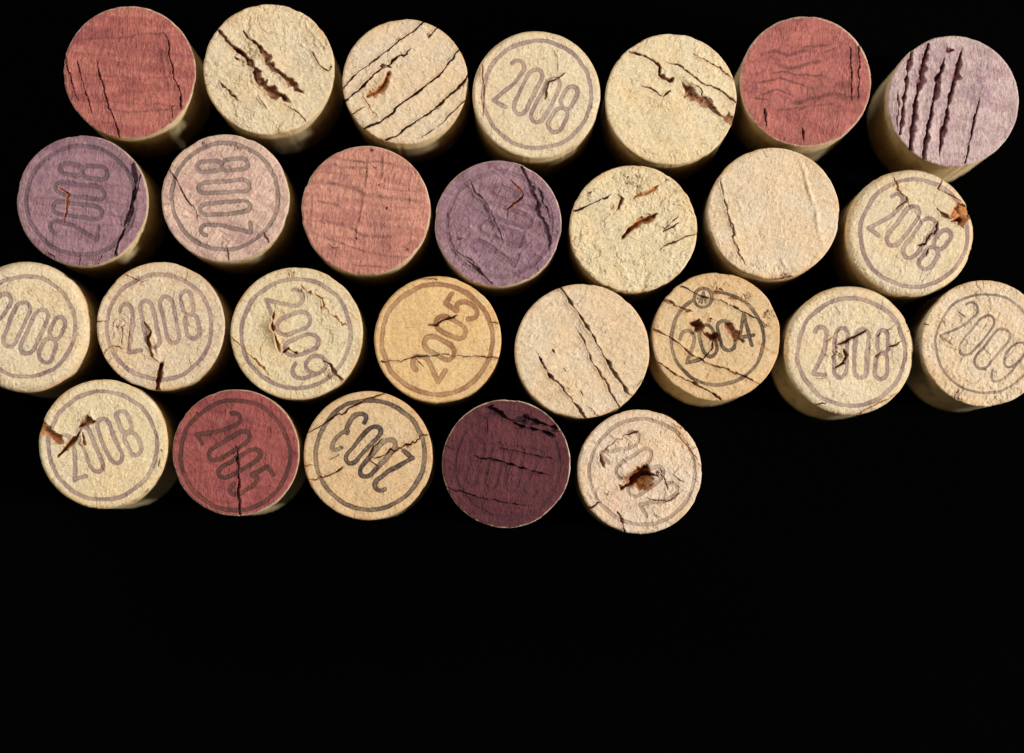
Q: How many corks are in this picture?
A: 27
